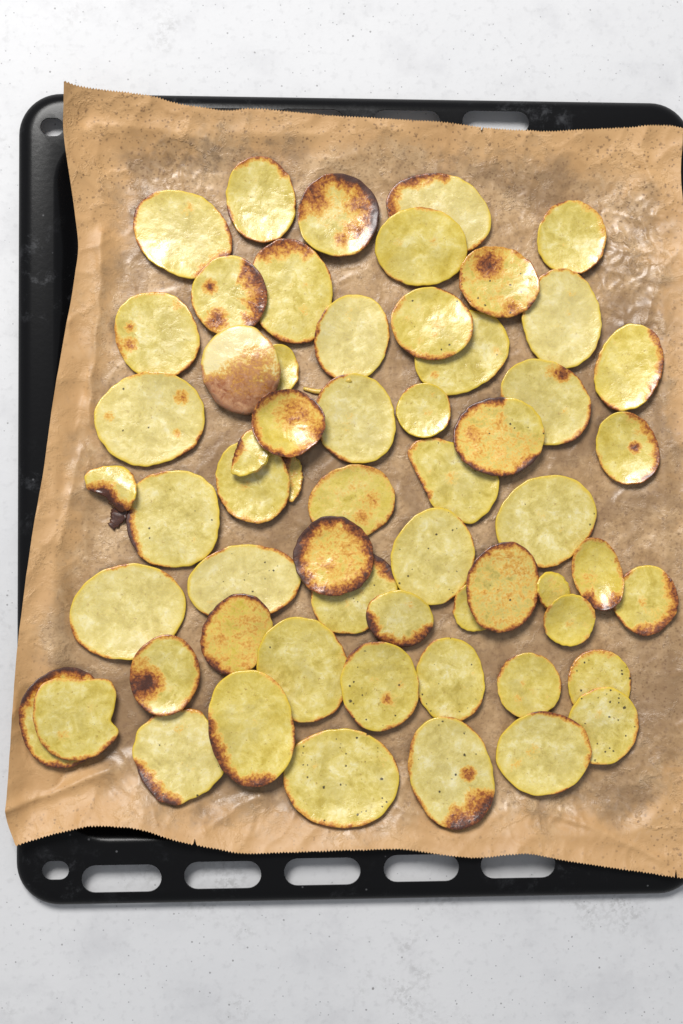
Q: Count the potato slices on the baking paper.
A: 59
